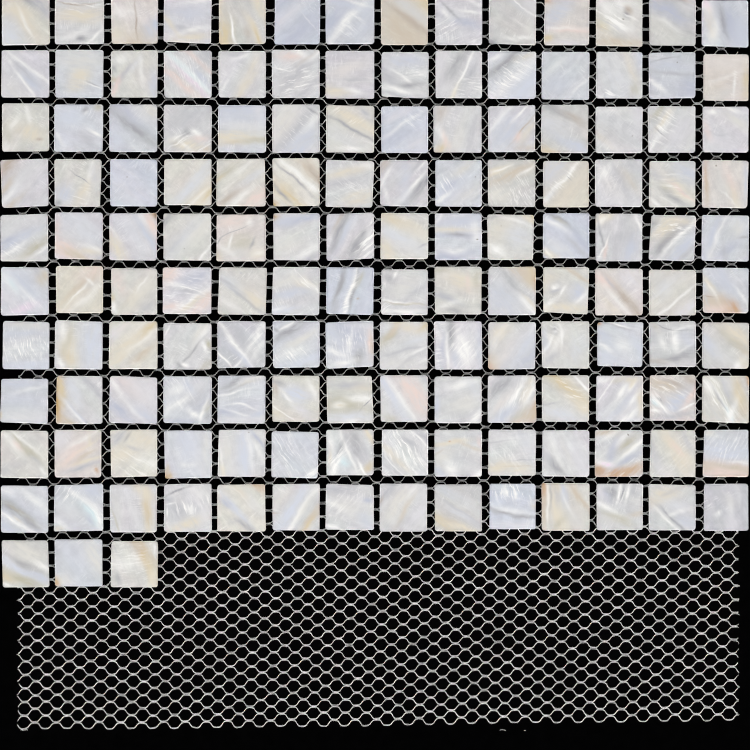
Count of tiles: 143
